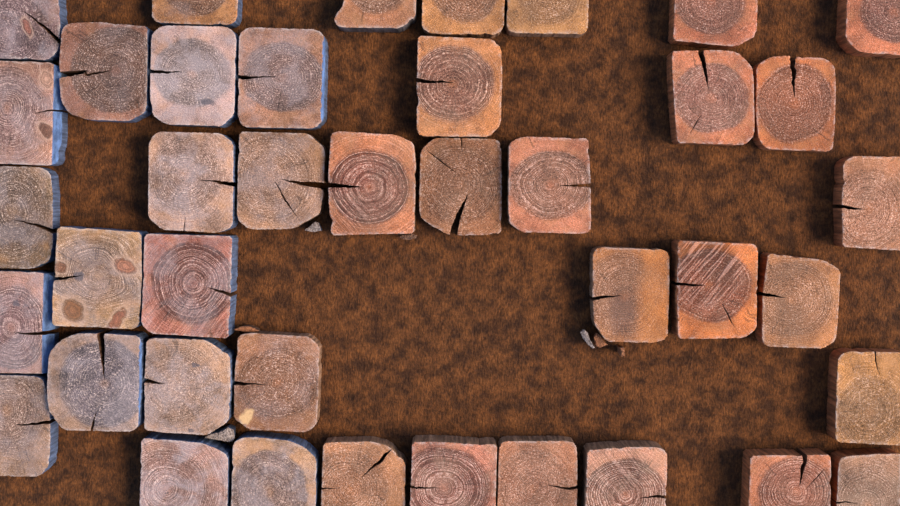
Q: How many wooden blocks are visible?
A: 40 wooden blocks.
